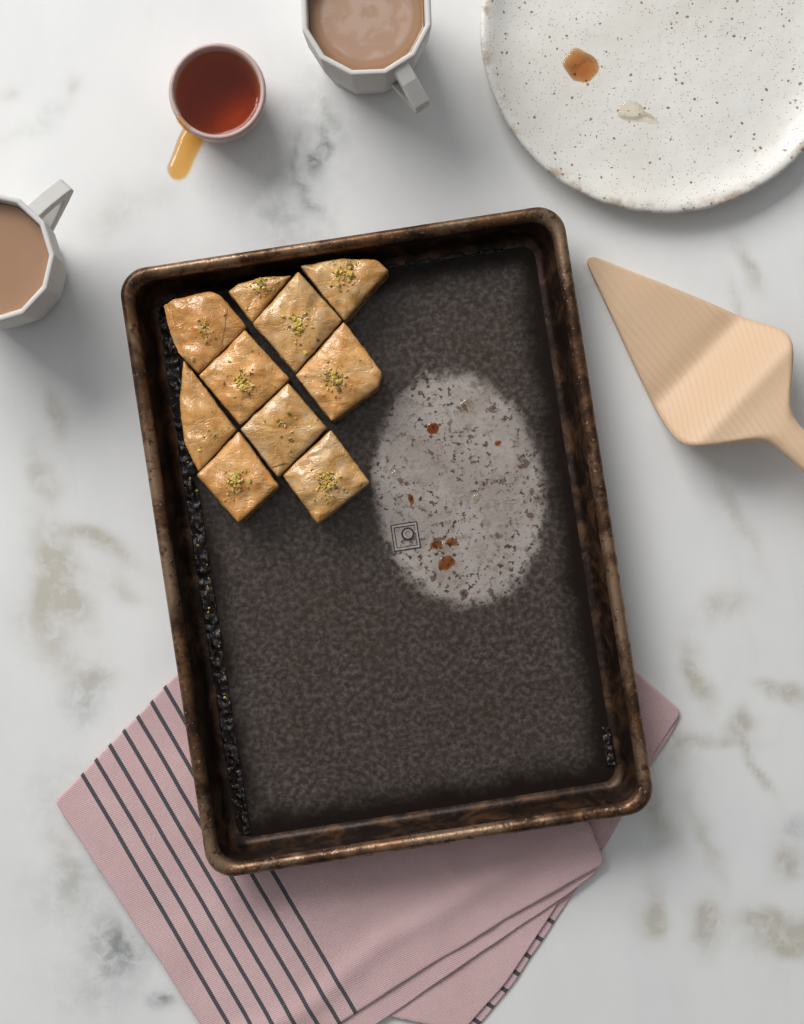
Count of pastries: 10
